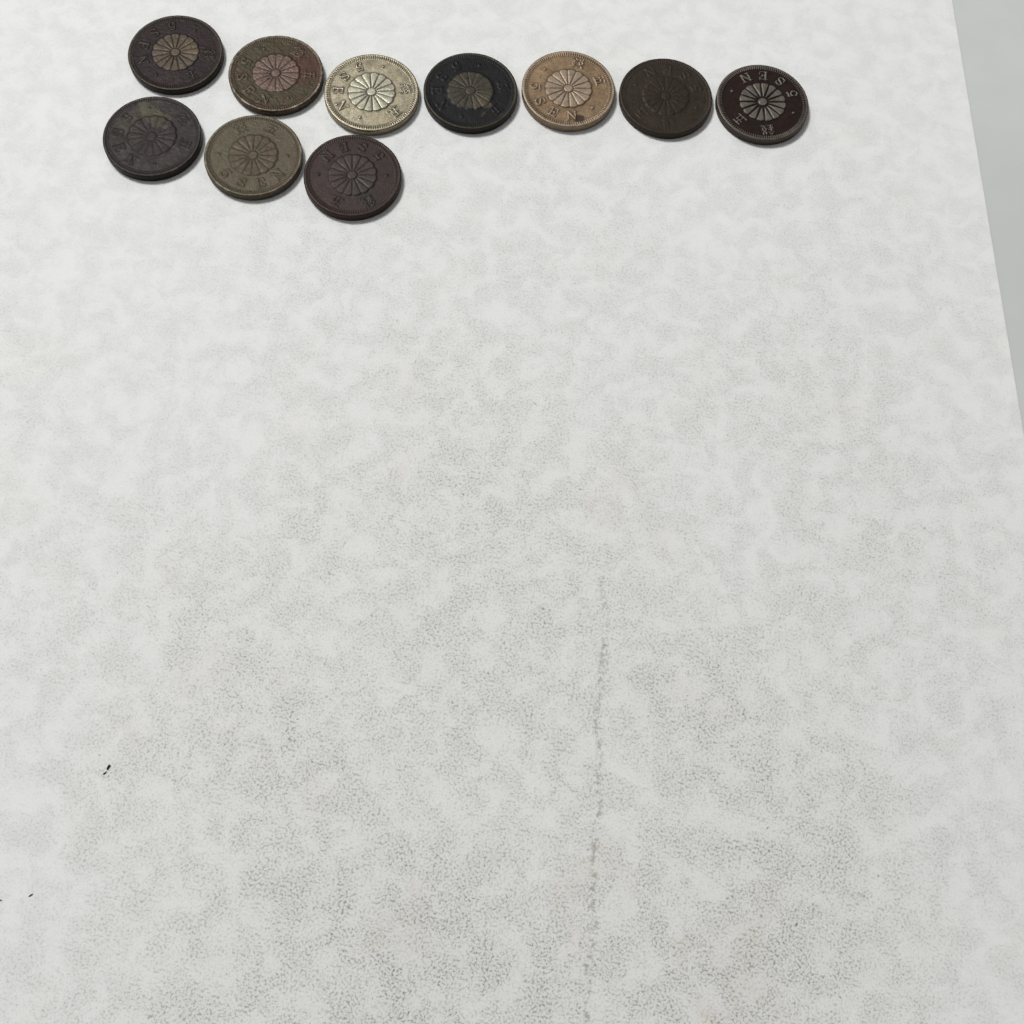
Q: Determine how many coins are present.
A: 10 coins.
